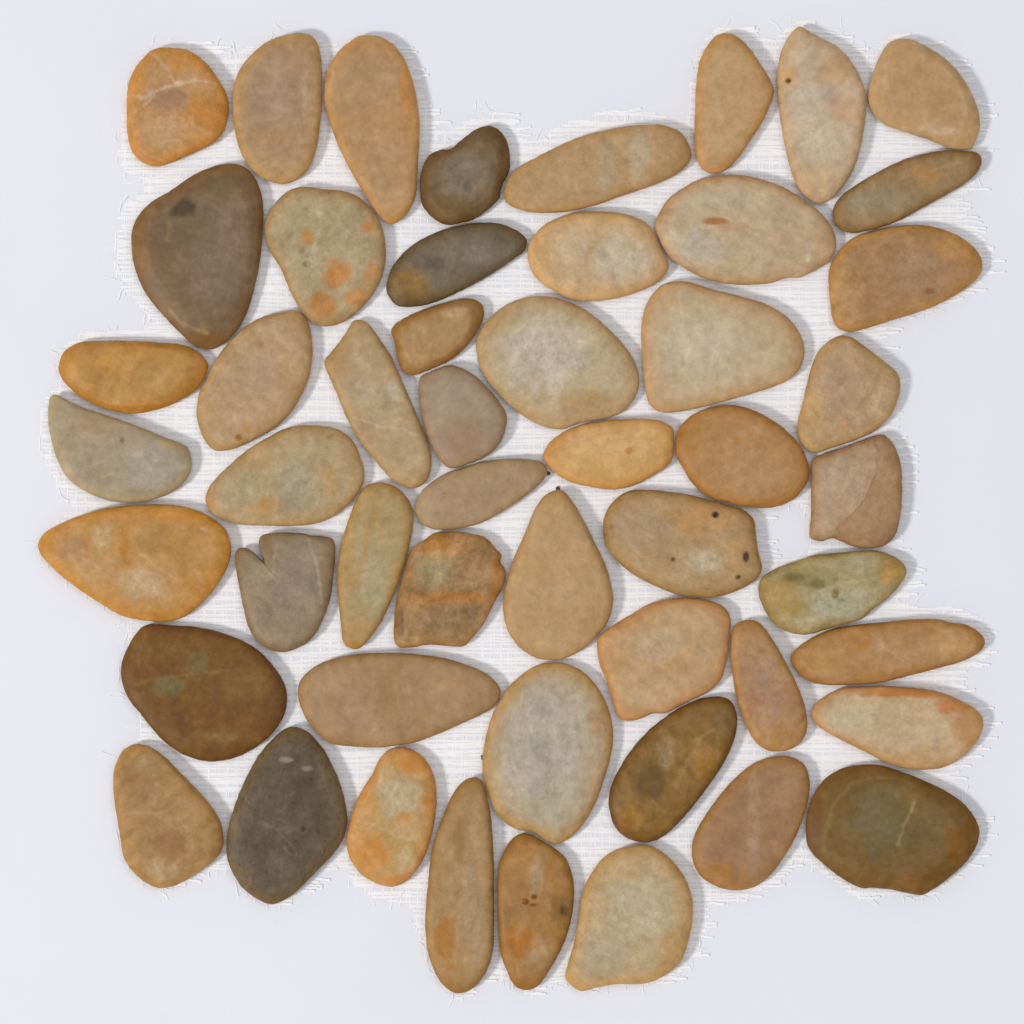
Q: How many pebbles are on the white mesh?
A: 52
